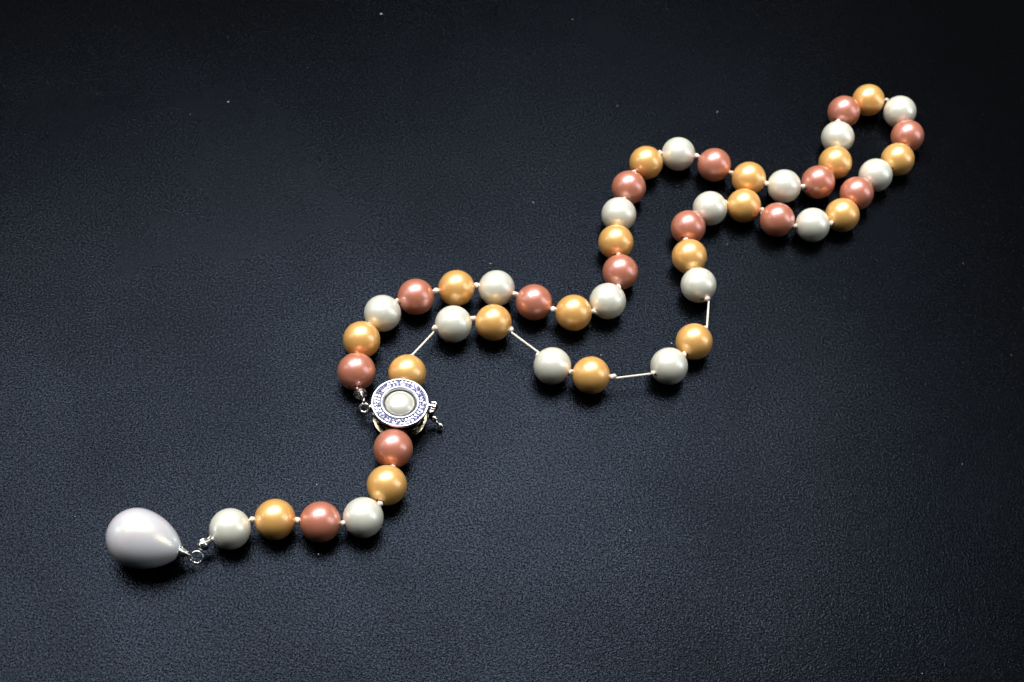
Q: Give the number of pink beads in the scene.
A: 14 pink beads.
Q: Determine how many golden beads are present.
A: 18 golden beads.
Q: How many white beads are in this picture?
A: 17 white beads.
